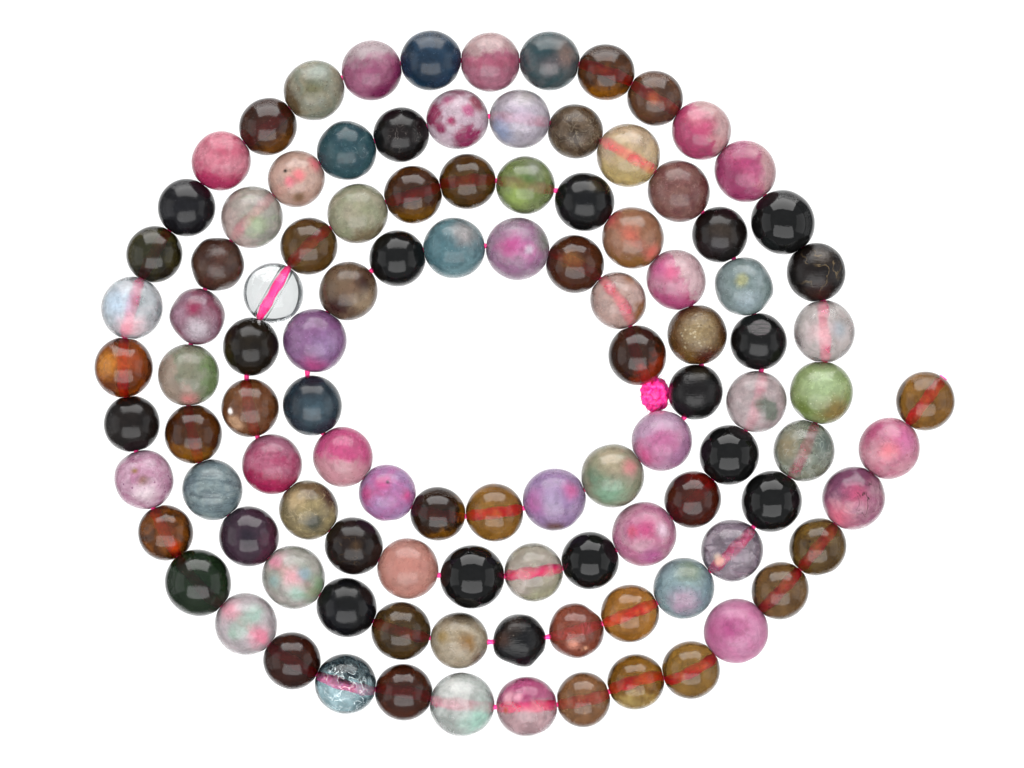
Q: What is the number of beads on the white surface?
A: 107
